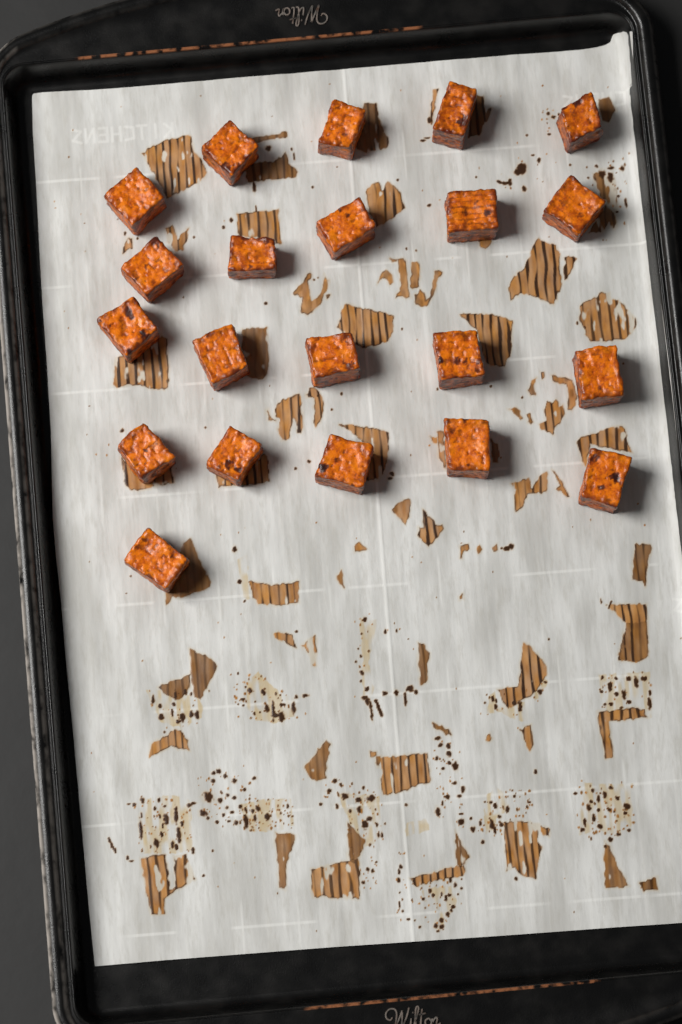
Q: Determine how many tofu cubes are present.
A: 21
